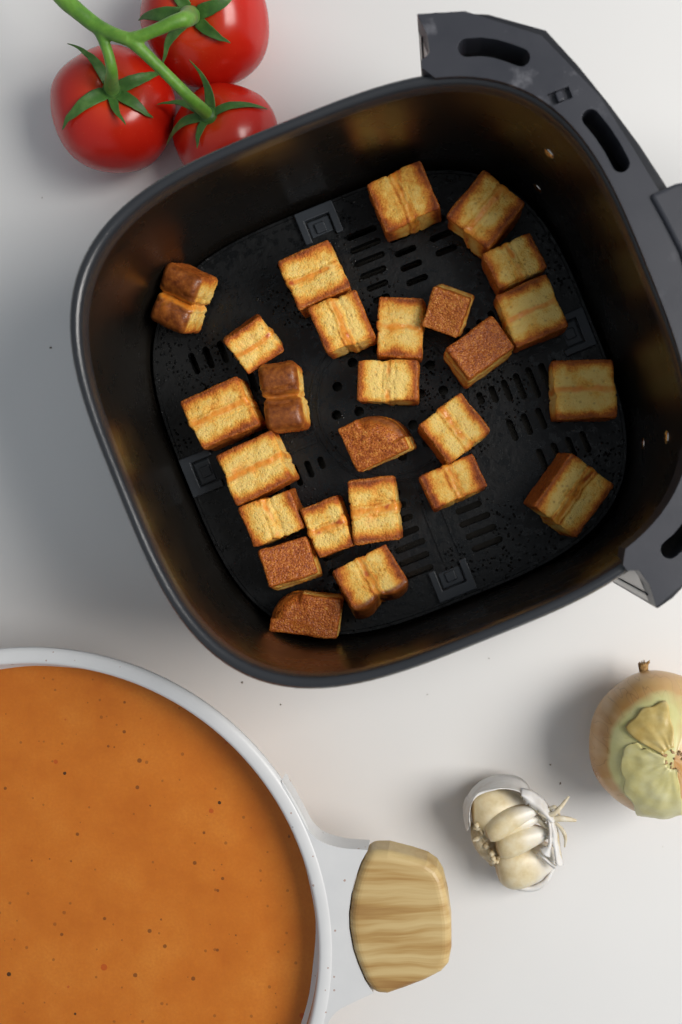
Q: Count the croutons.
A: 26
